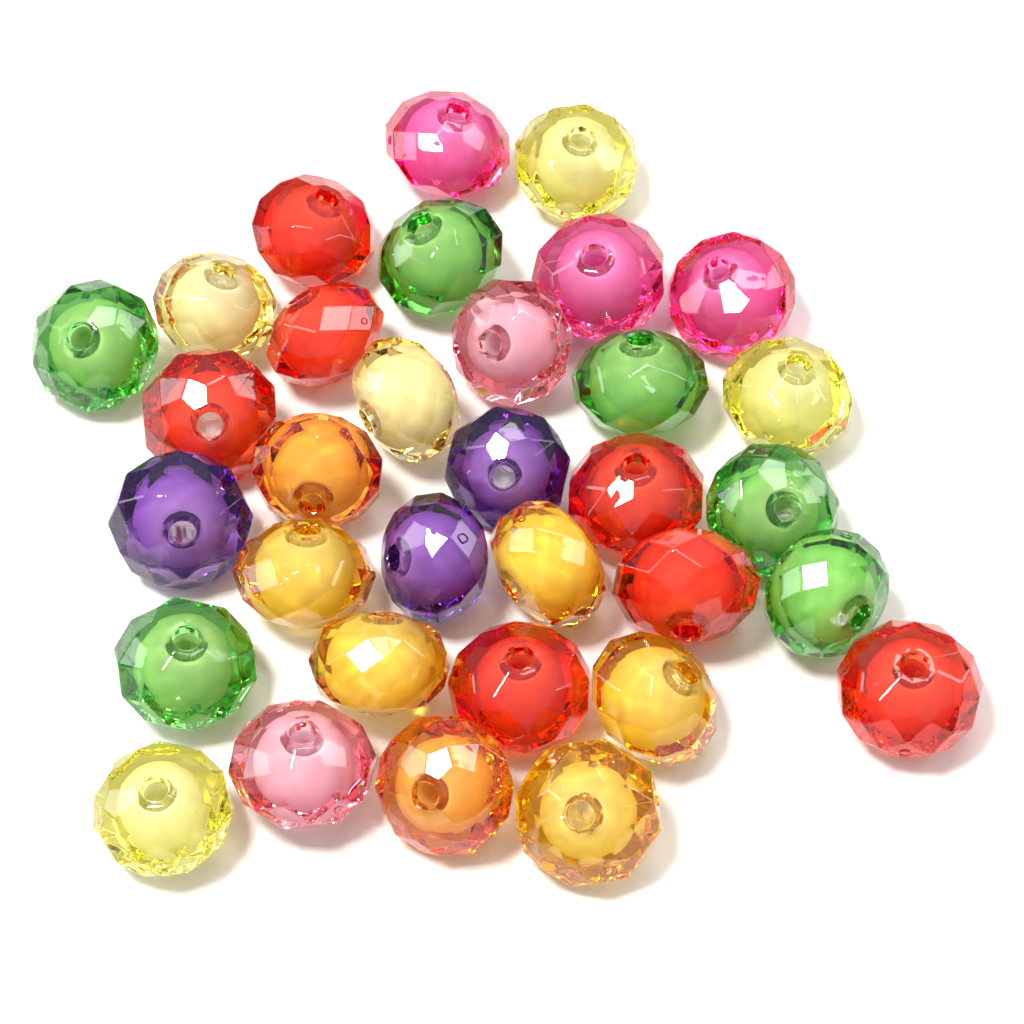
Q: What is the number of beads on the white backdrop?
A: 33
